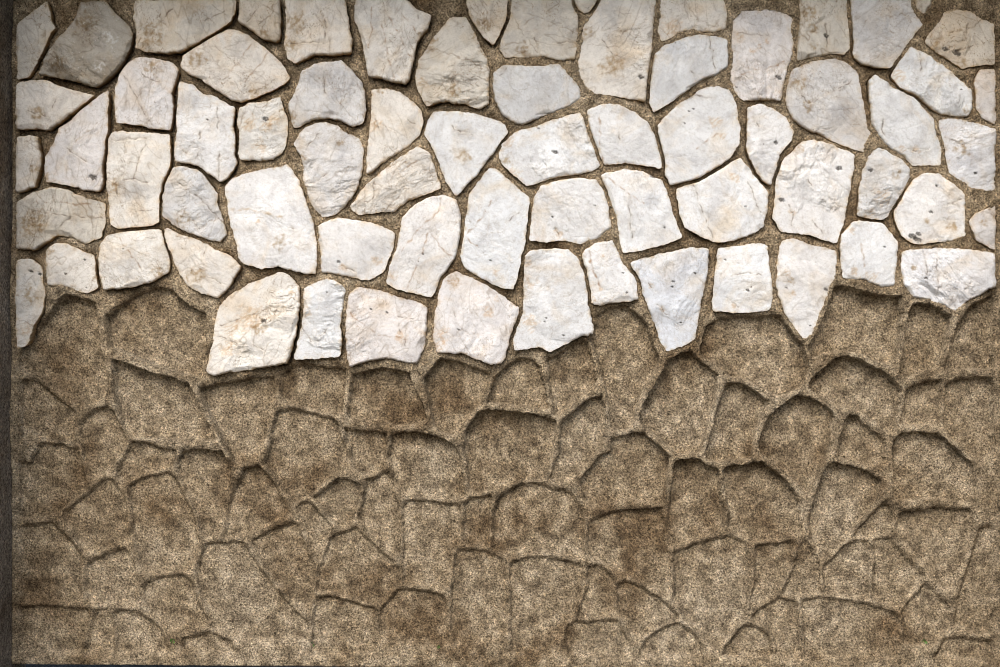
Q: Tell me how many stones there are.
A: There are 69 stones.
